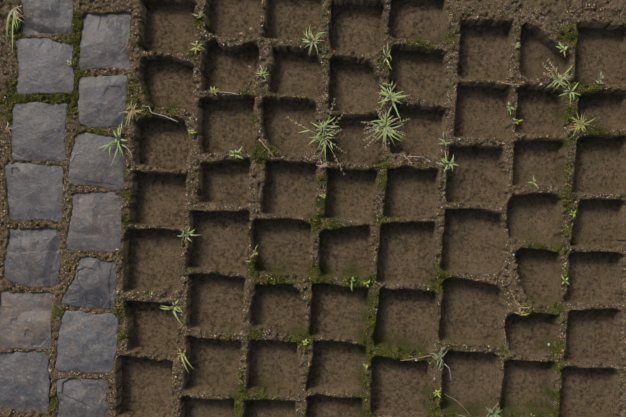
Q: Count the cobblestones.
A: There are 14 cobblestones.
